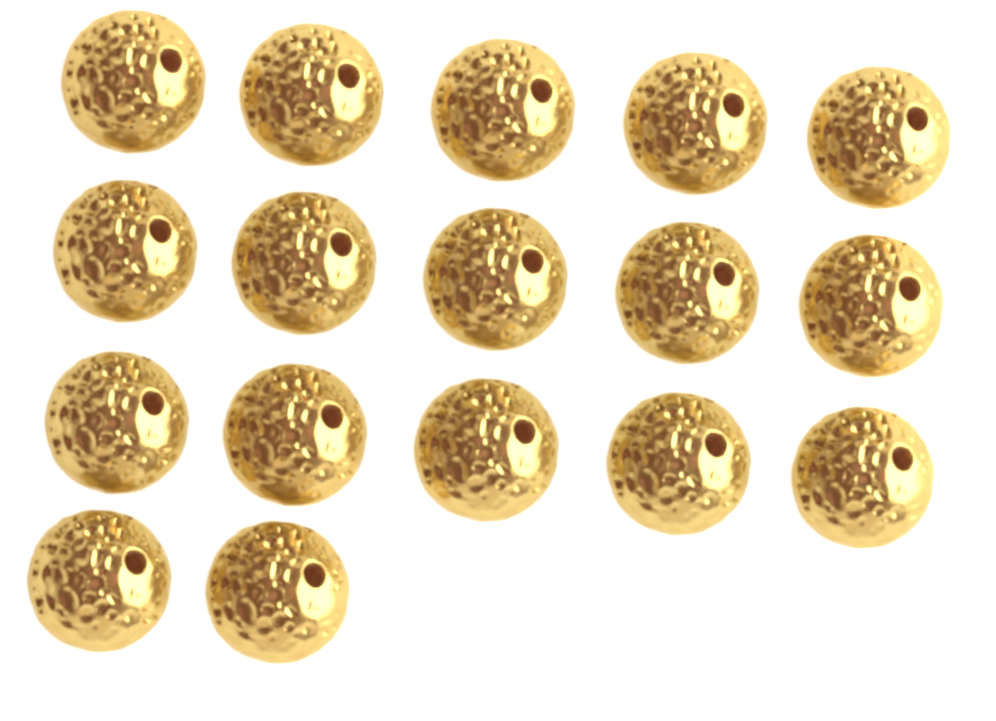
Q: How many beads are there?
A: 17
